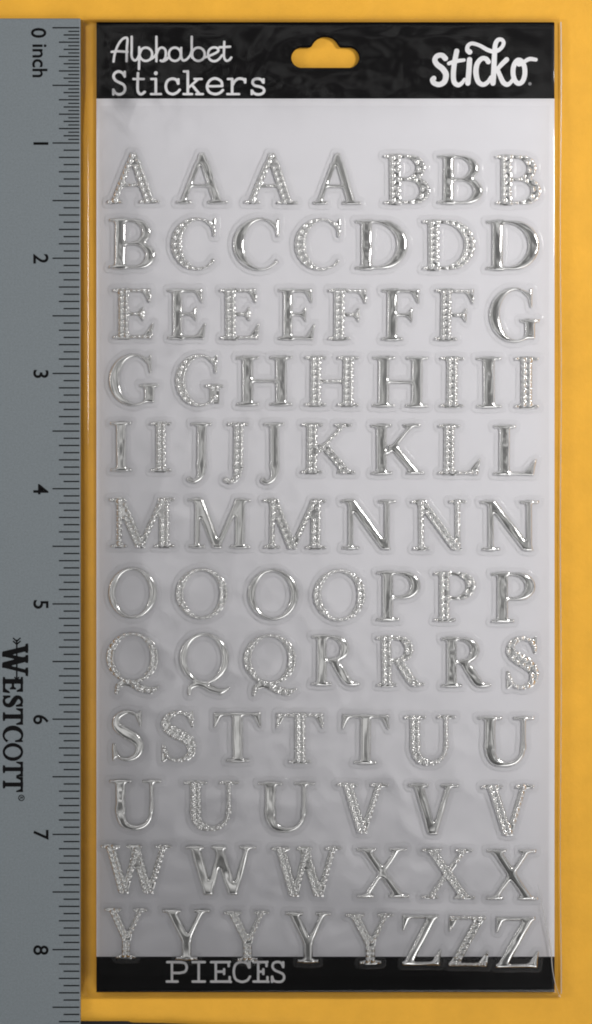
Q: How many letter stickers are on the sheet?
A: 86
